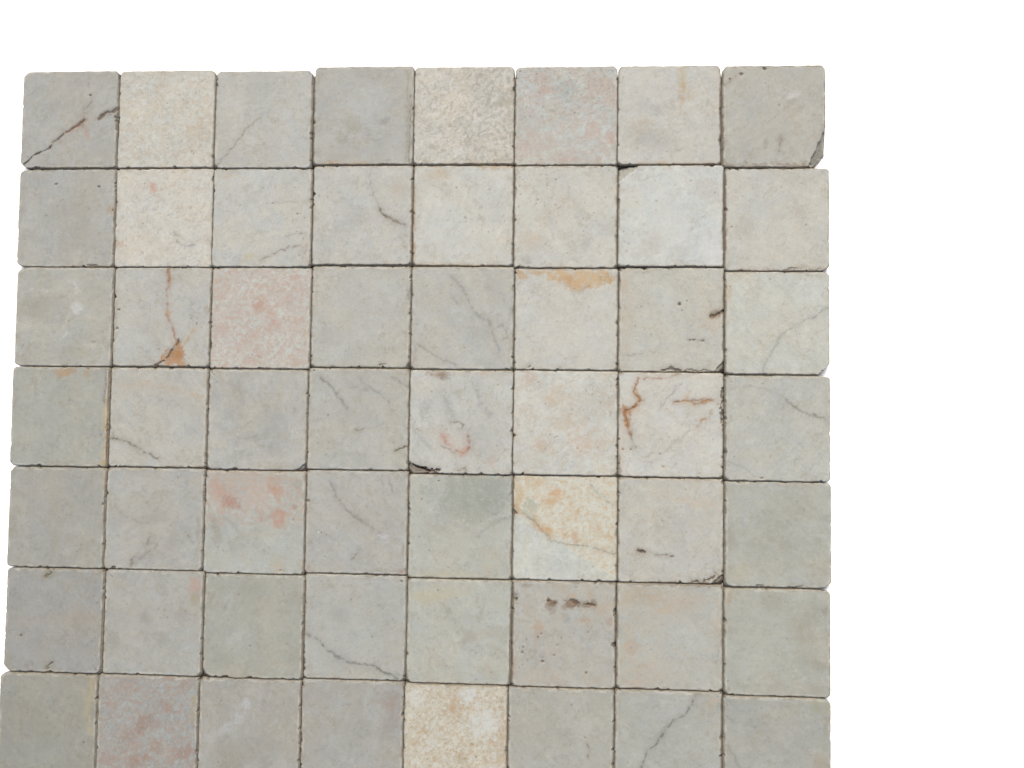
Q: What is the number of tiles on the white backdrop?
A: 56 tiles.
